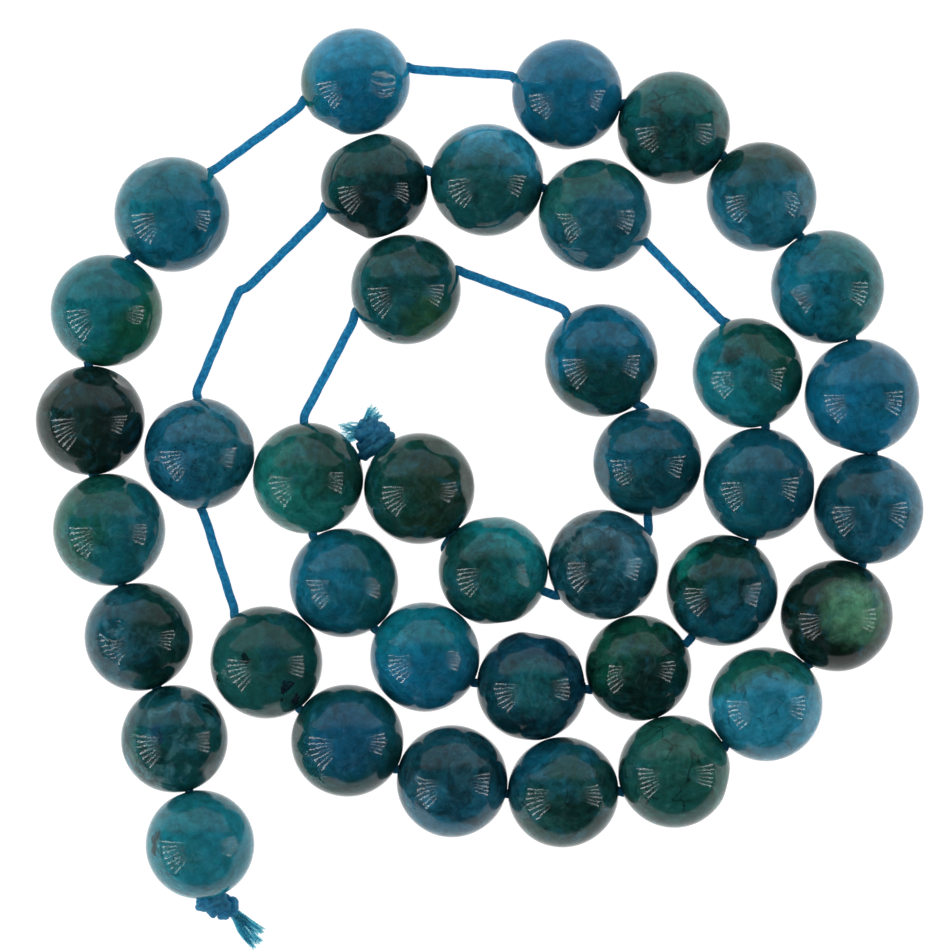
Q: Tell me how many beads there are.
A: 39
